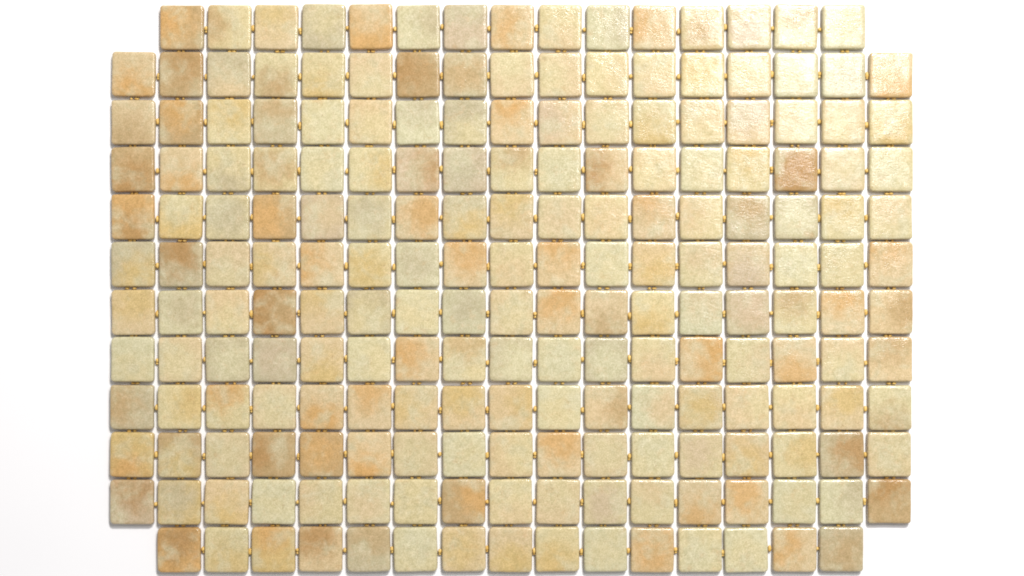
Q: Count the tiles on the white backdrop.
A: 200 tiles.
